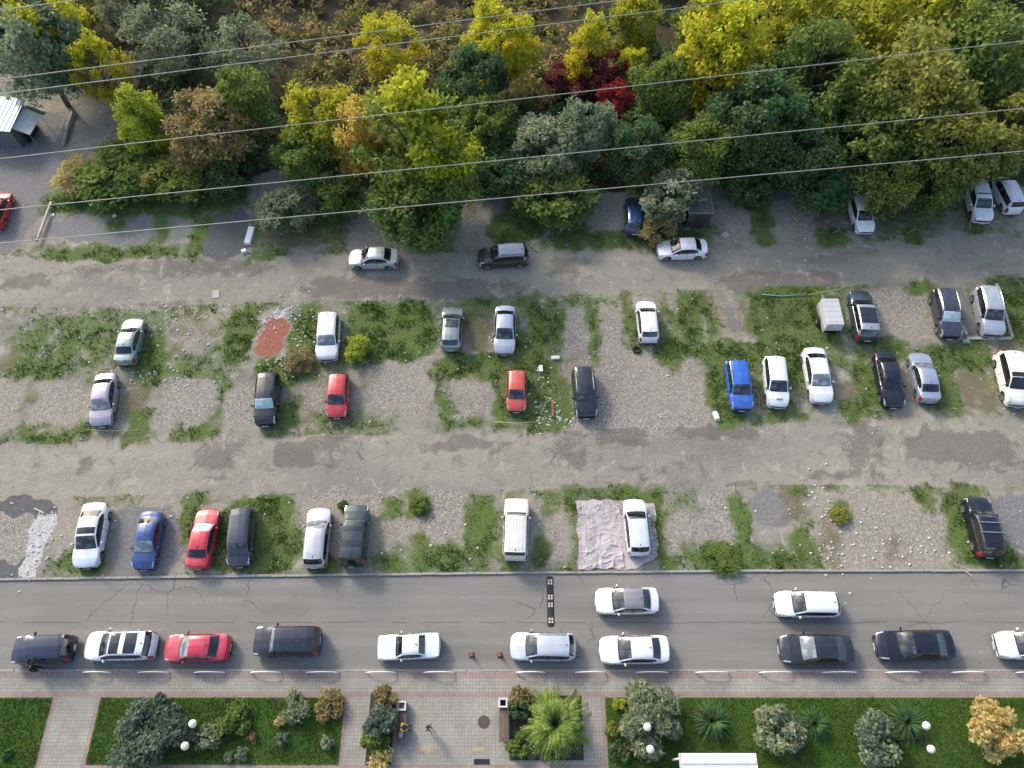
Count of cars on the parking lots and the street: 48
